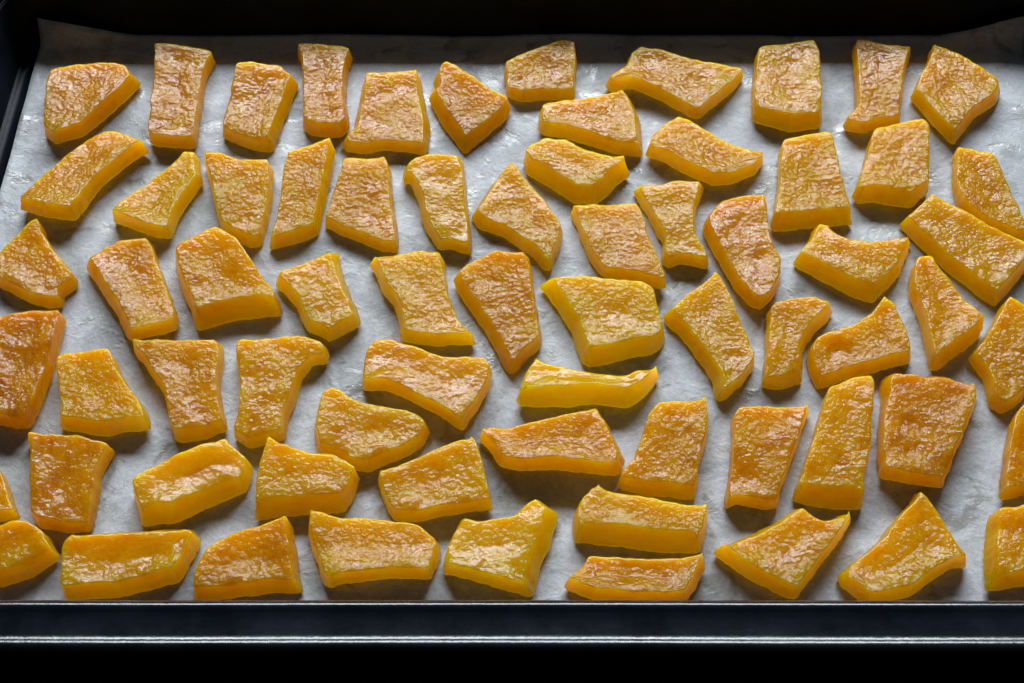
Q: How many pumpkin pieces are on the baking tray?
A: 69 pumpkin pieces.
